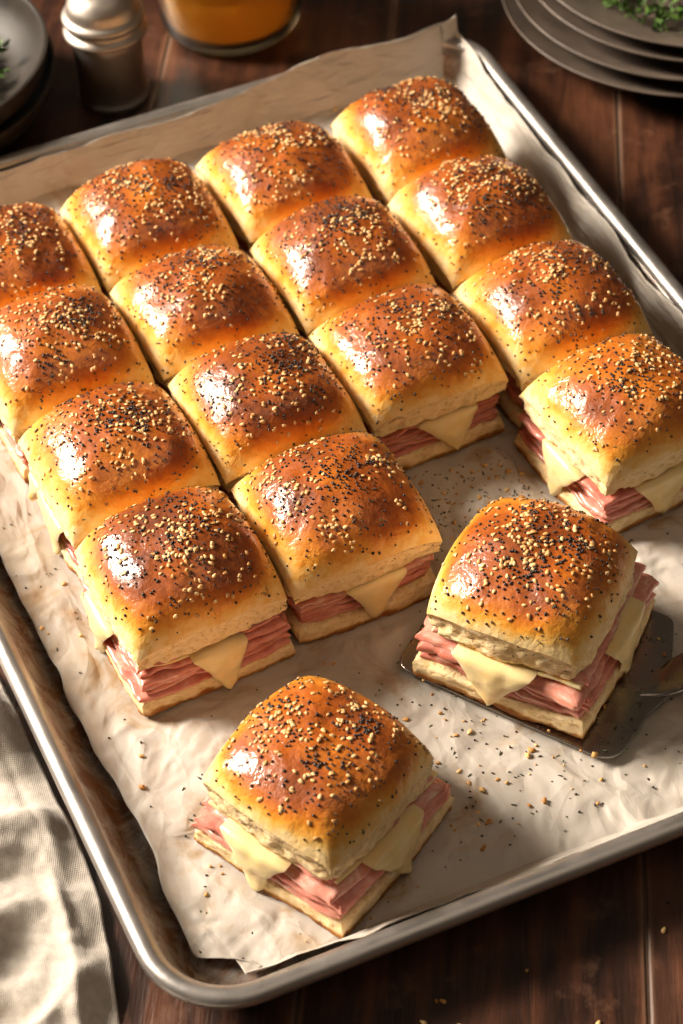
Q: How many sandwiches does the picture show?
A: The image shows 17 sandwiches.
